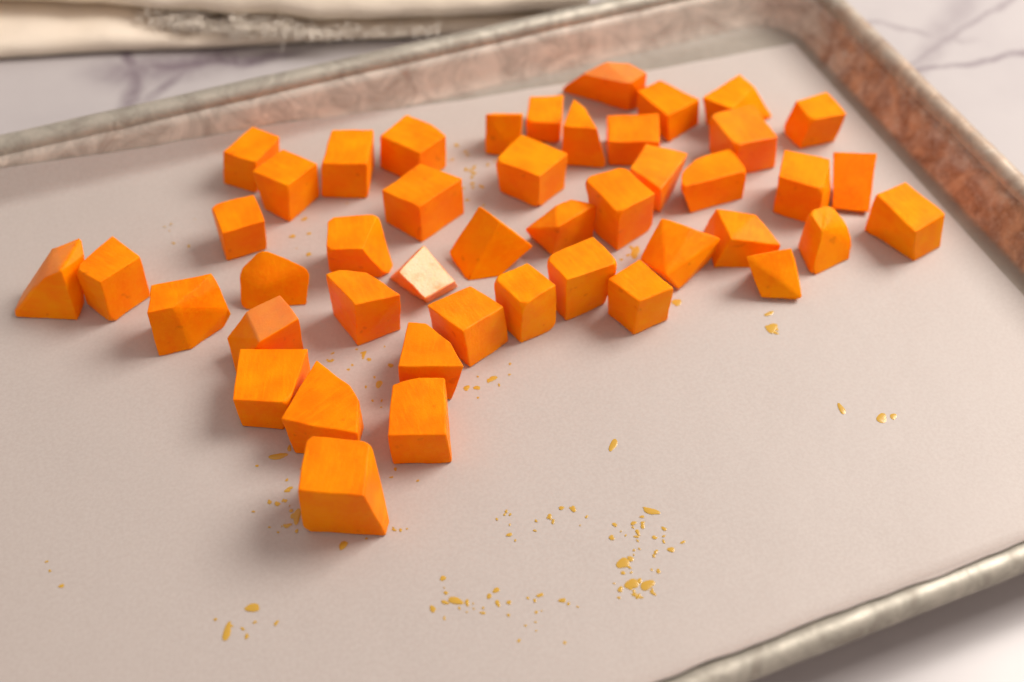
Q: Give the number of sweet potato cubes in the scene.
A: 45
